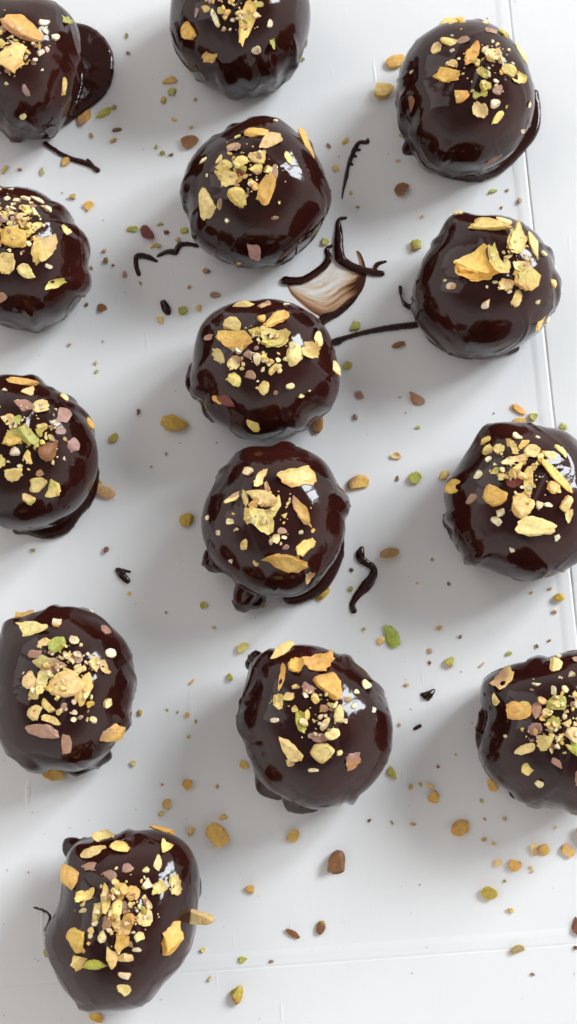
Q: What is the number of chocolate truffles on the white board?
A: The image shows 14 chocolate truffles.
